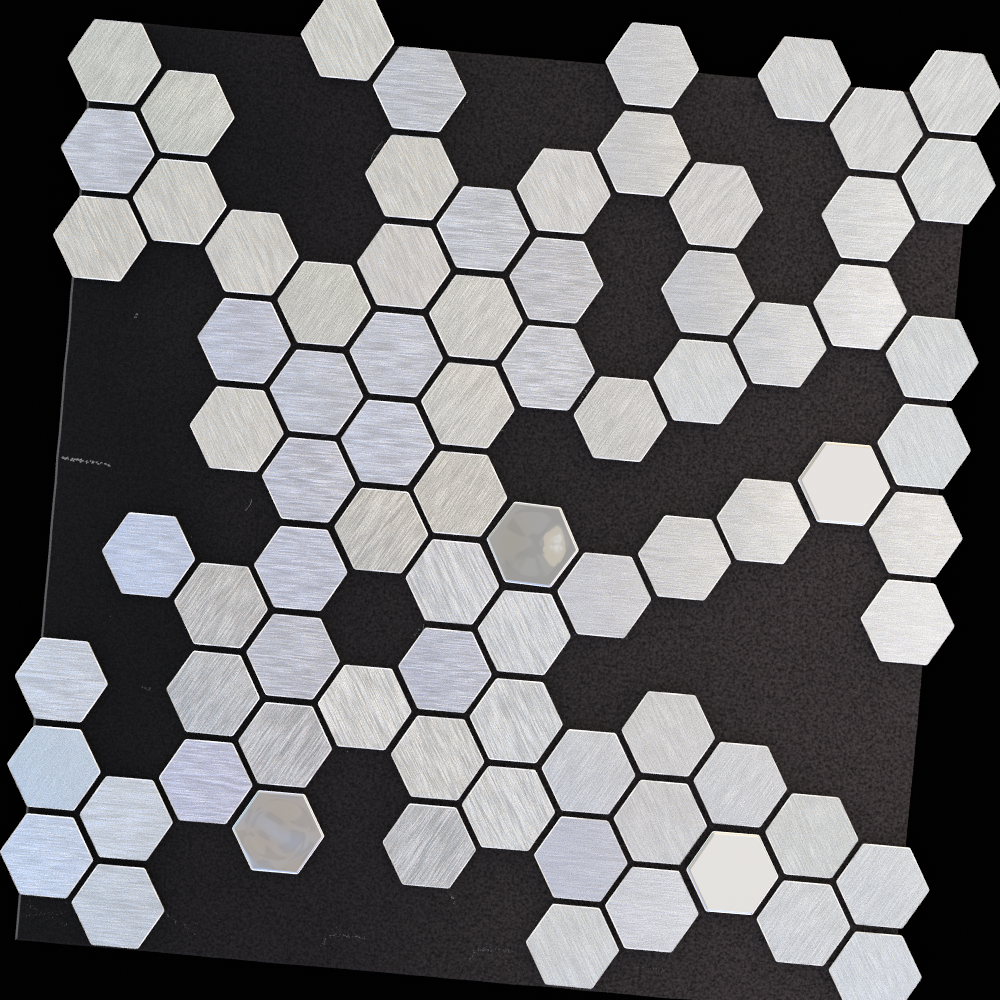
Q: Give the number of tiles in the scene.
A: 80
